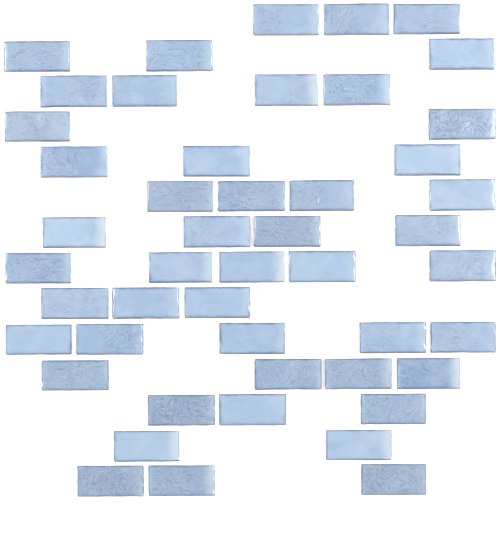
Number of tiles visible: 48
